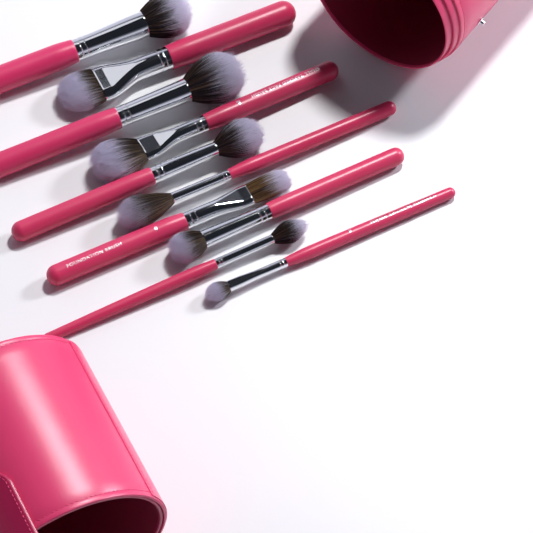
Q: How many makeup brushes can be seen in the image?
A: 10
